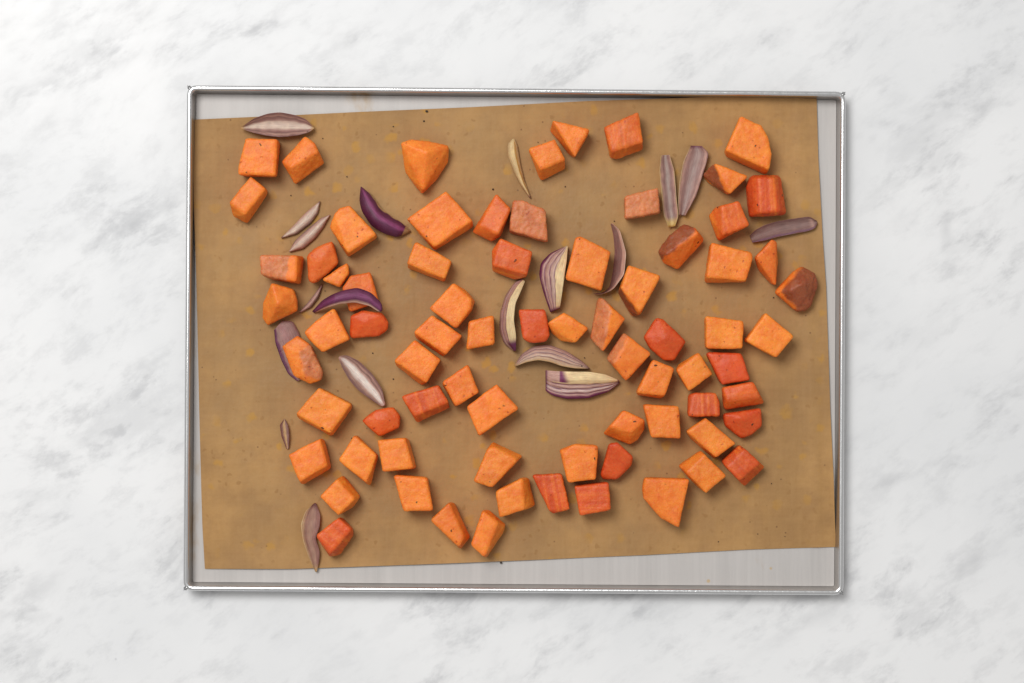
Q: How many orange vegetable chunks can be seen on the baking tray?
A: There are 74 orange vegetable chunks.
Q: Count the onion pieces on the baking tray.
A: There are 19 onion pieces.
